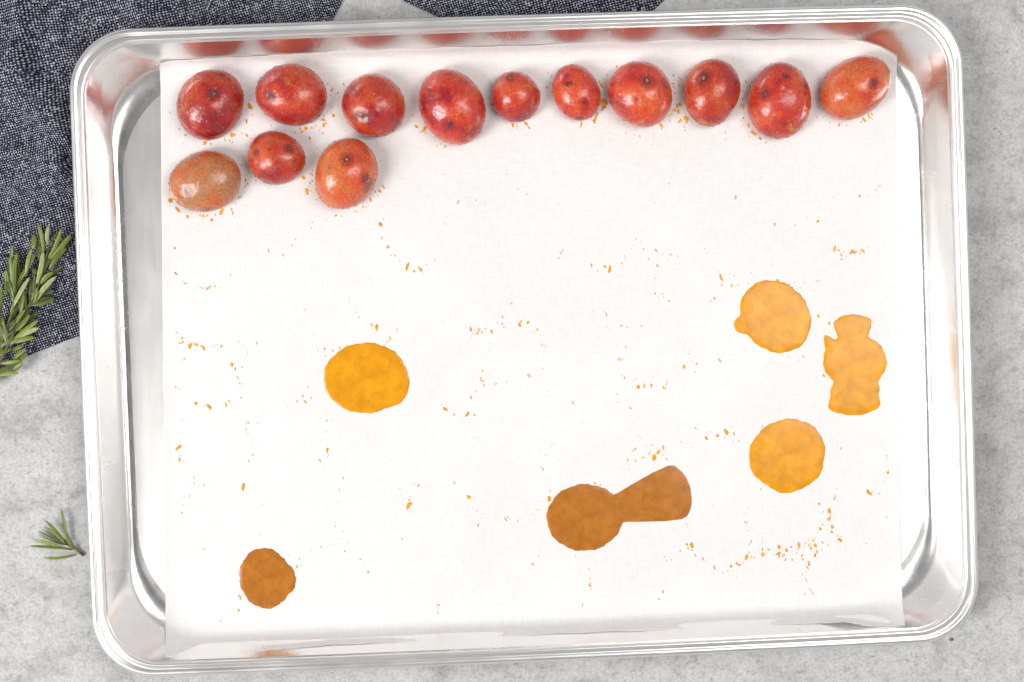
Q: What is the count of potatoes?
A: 13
